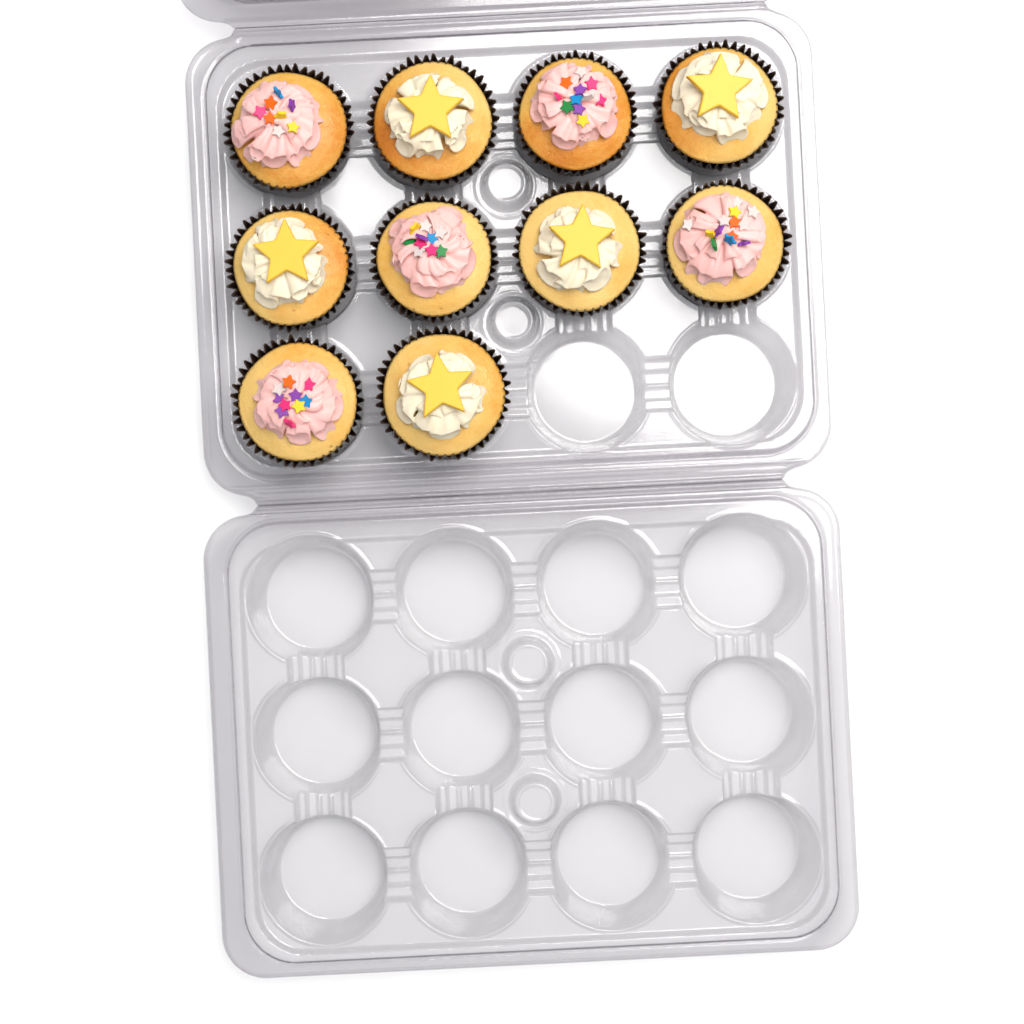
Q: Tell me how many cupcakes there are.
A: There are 10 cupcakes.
